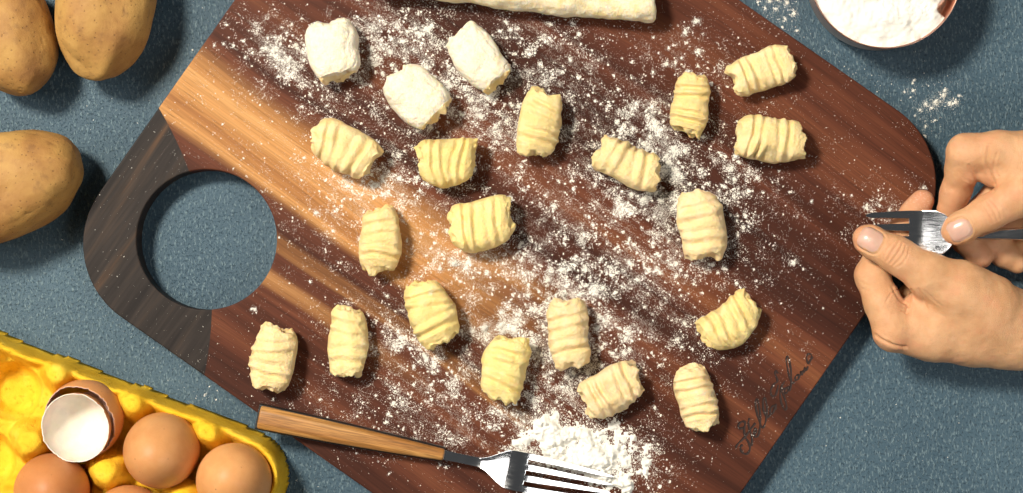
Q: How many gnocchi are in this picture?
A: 21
